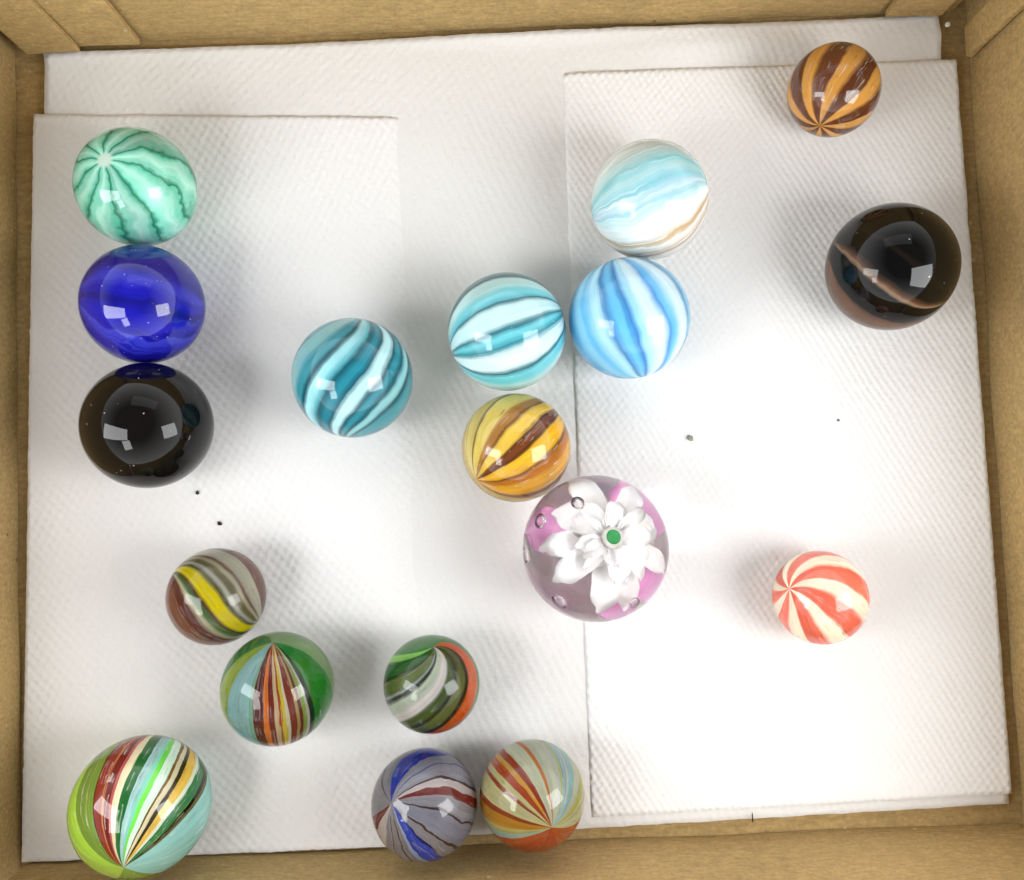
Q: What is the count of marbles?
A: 18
